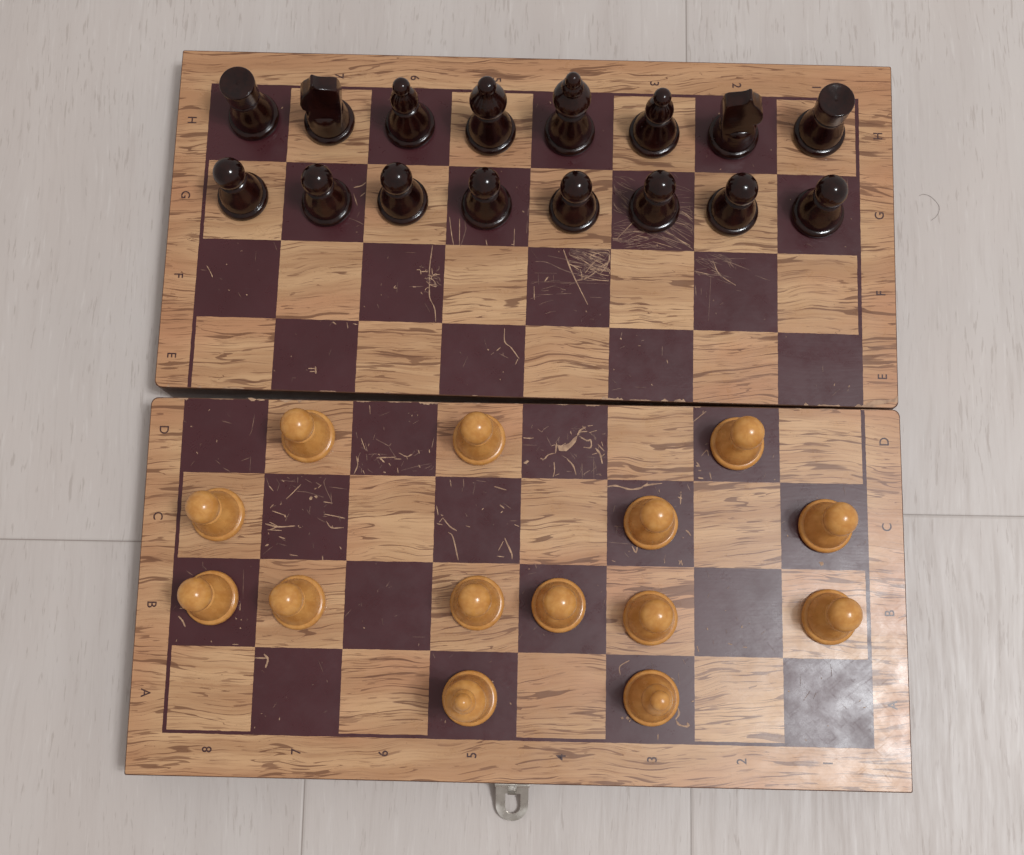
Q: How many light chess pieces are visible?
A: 14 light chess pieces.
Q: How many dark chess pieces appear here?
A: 16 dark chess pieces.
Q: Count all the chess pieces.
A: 30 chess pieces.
